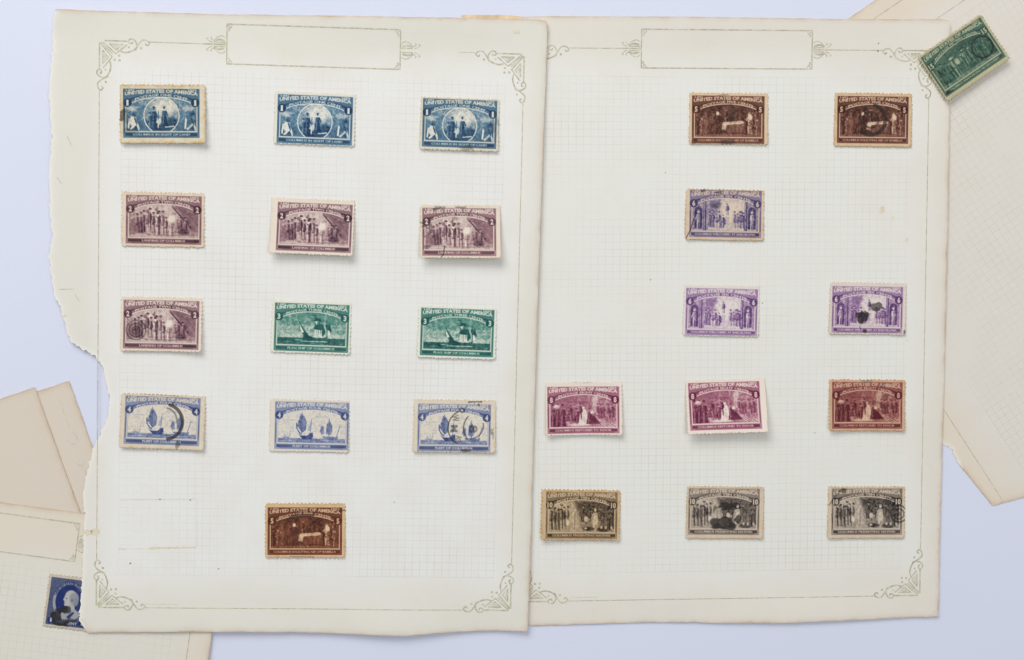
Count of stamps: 26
